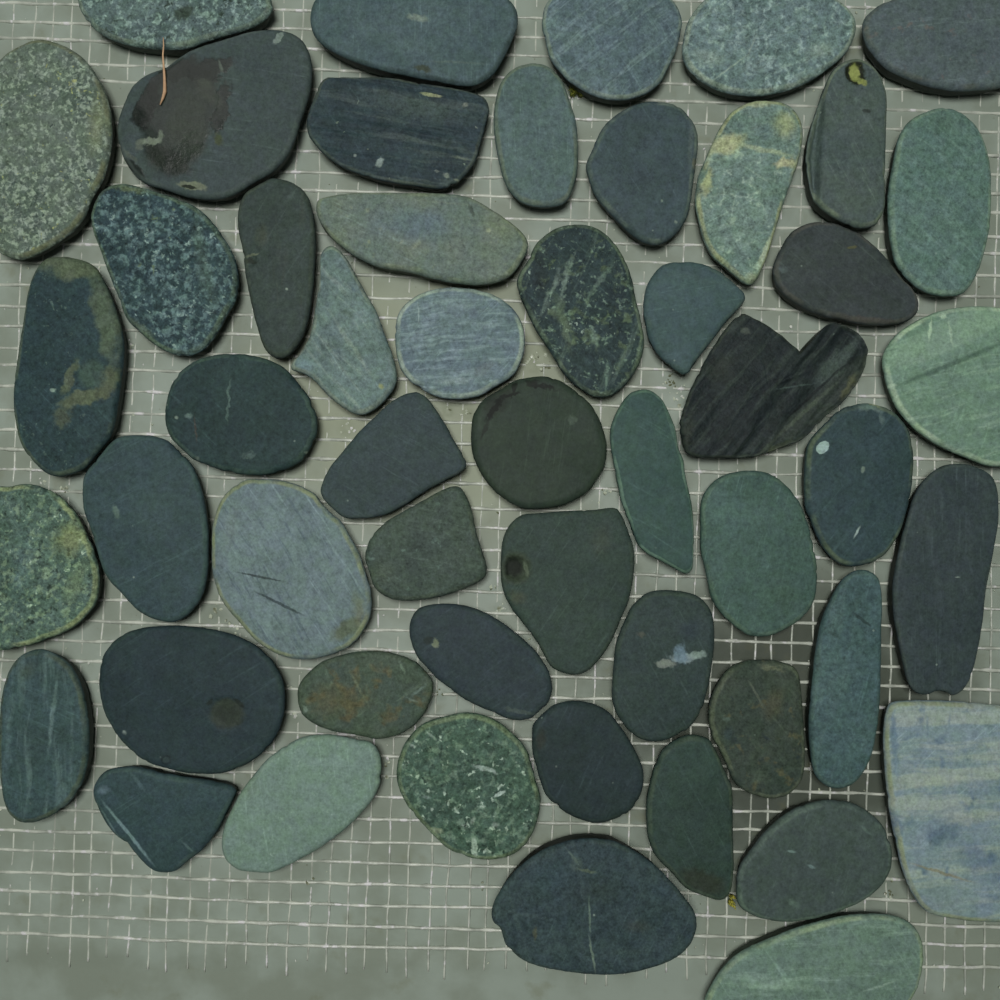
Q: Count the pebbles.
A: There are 52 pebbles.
